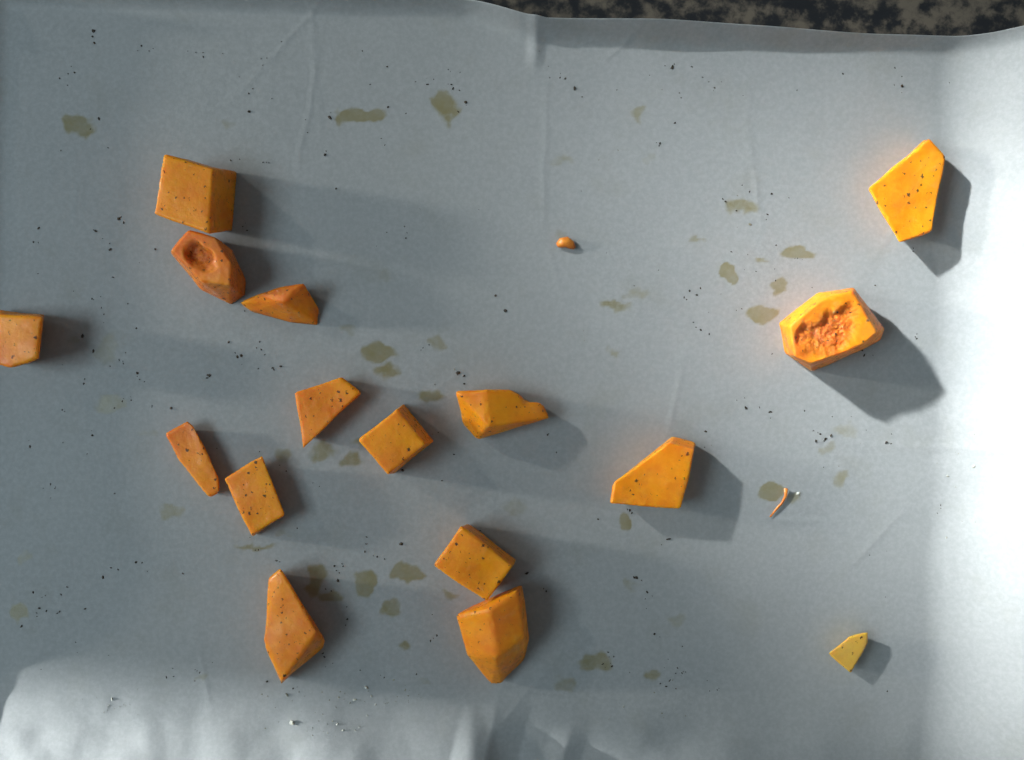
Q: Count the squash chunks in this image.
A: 16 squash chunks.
